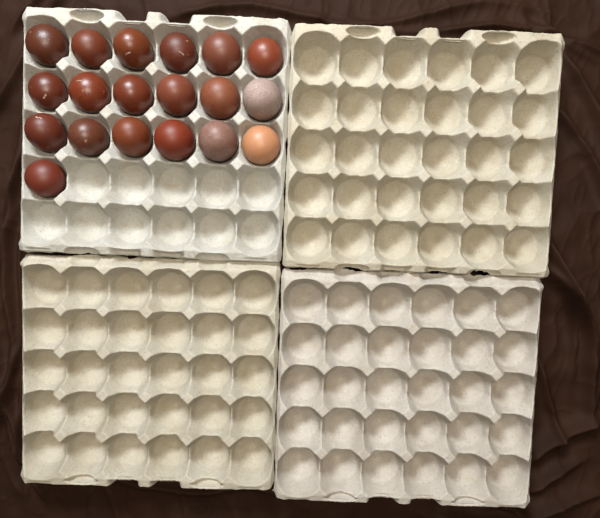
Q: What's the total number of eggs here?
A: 19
